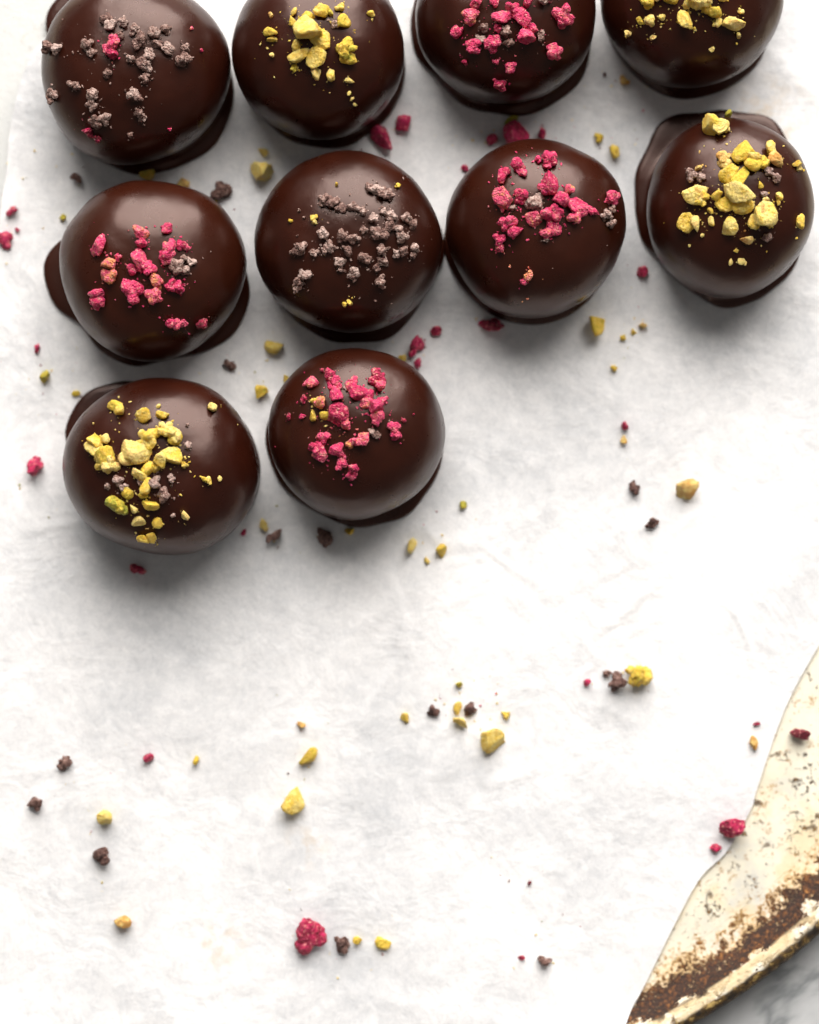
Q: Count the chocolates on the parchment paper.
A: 10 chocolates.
